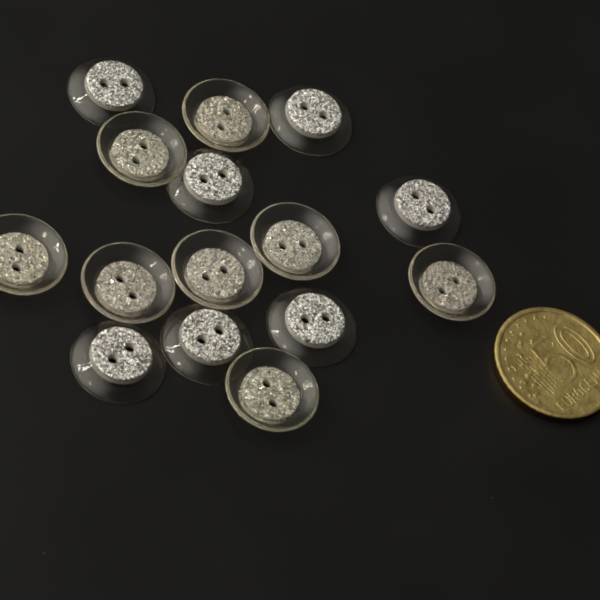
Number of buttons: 15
